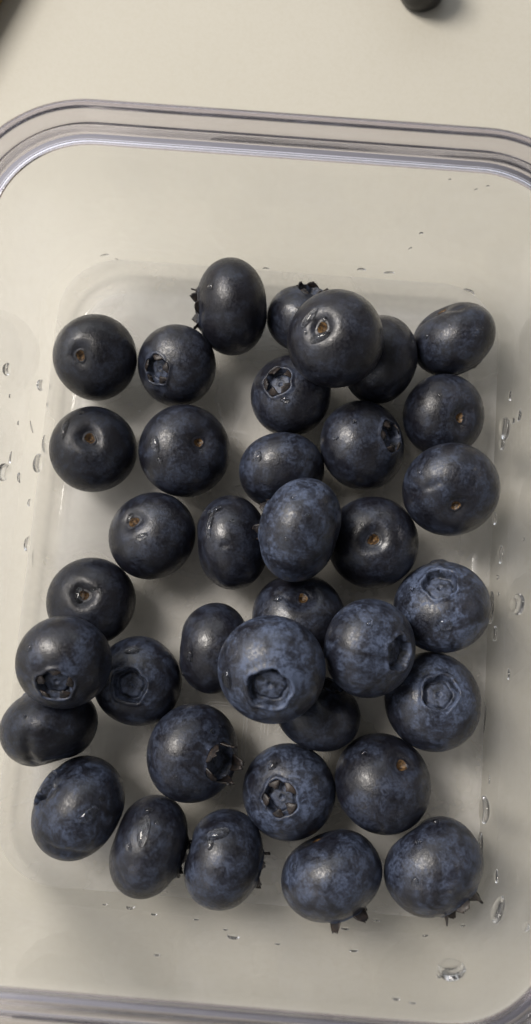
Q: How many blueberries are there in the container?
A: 37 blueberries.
